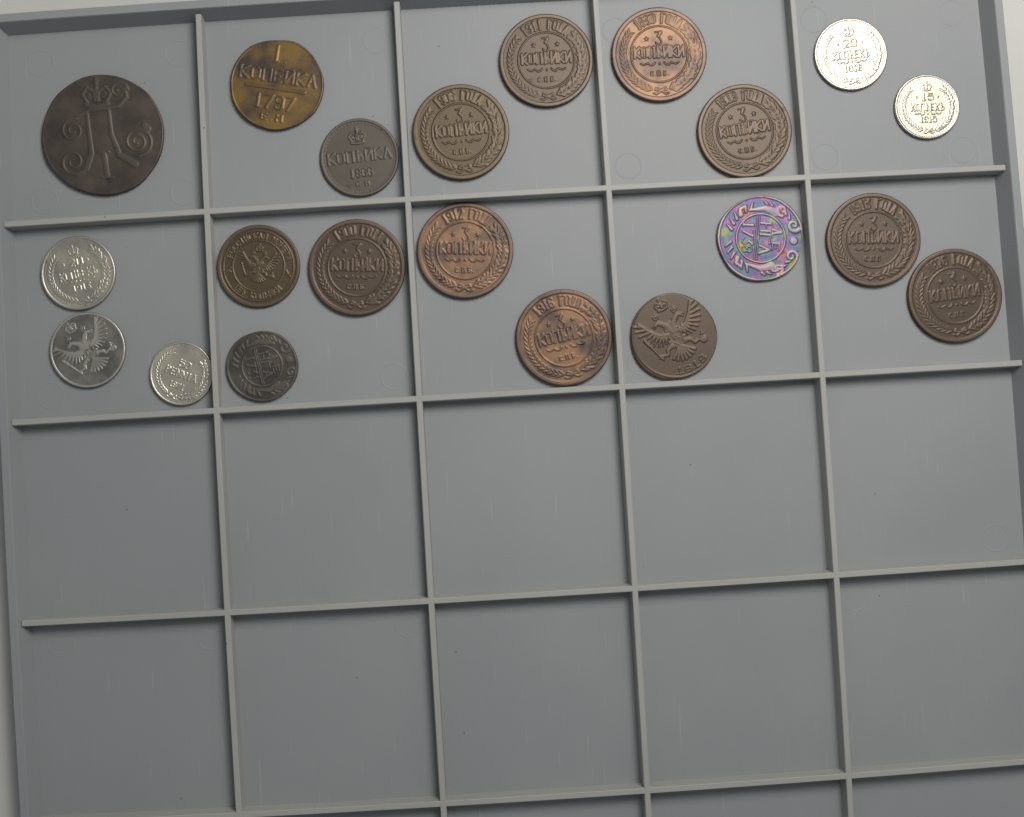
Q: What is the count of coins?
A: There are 21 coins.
